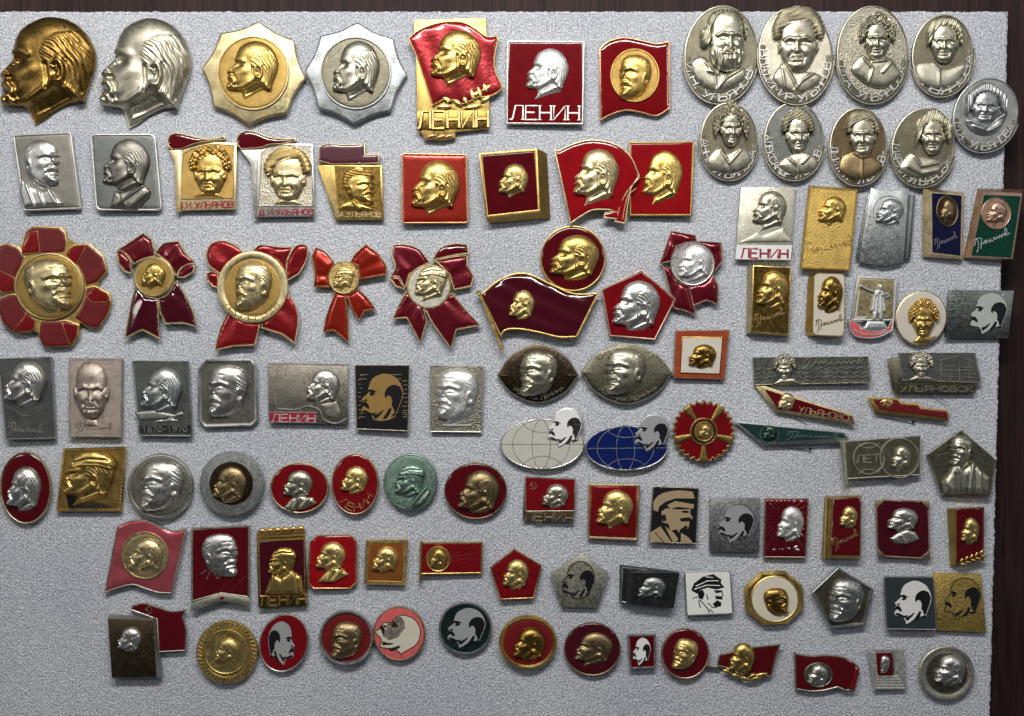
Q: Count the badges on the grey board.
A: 108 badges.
